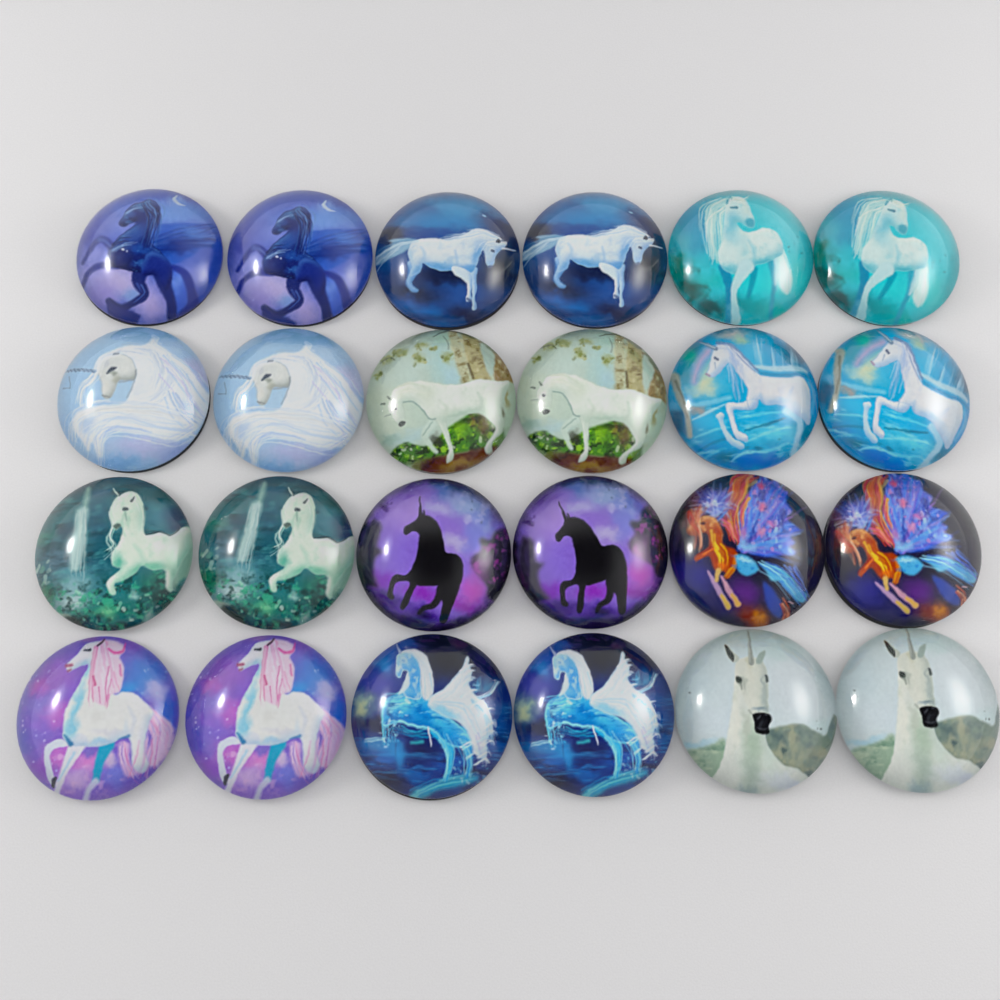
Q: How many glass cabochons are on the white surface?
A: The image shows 24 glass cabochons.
